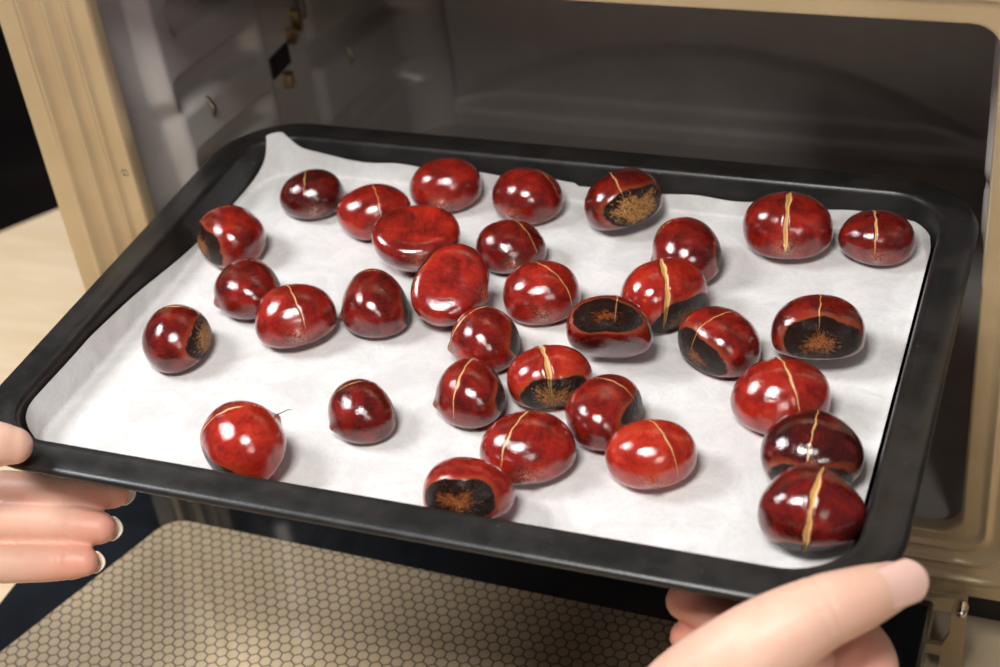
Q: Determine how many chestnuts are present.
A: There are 33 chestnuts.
